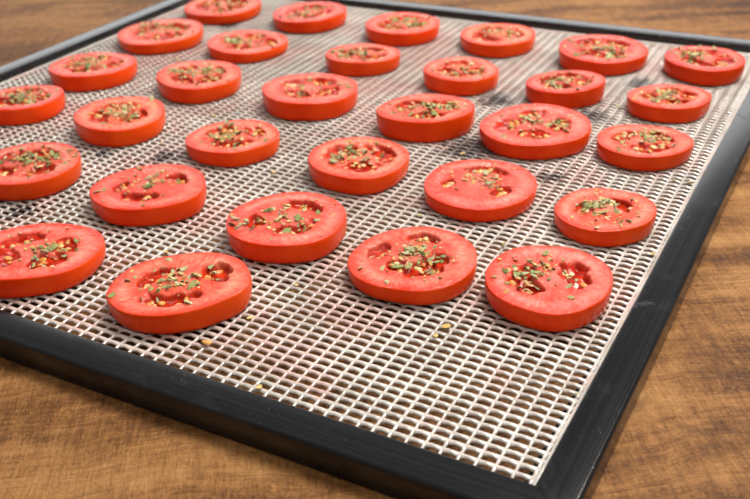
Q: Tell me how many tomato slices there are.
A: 31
